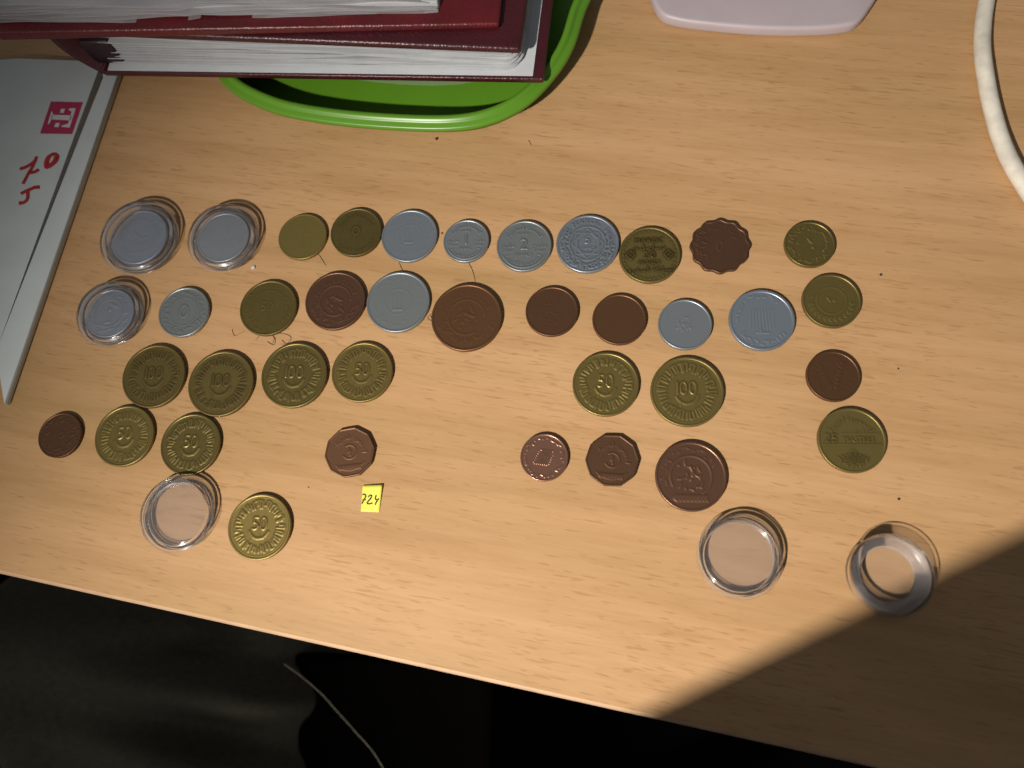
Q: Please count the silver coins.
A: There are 11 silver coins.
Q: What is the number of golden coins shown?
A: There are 16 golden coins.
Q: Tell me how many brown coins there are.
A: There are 11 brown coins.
